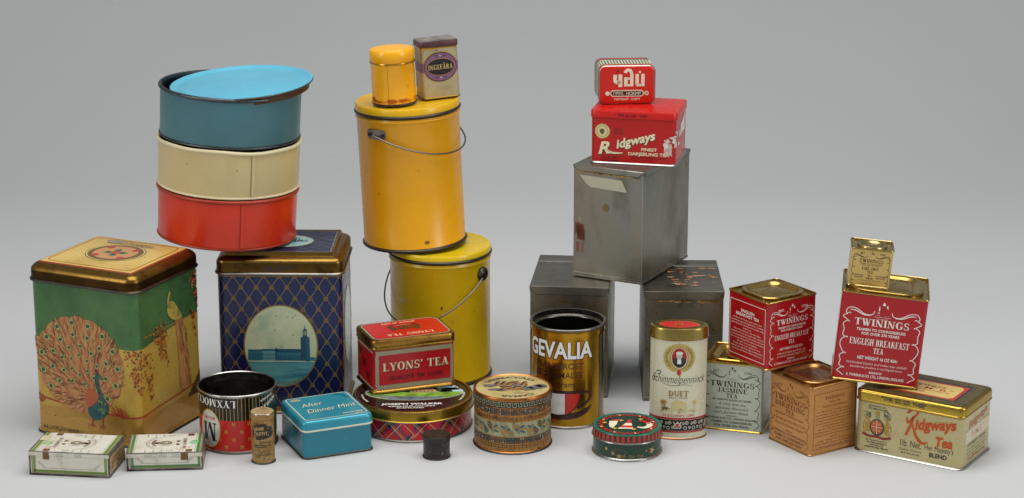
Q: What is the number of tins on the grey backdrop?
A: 32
